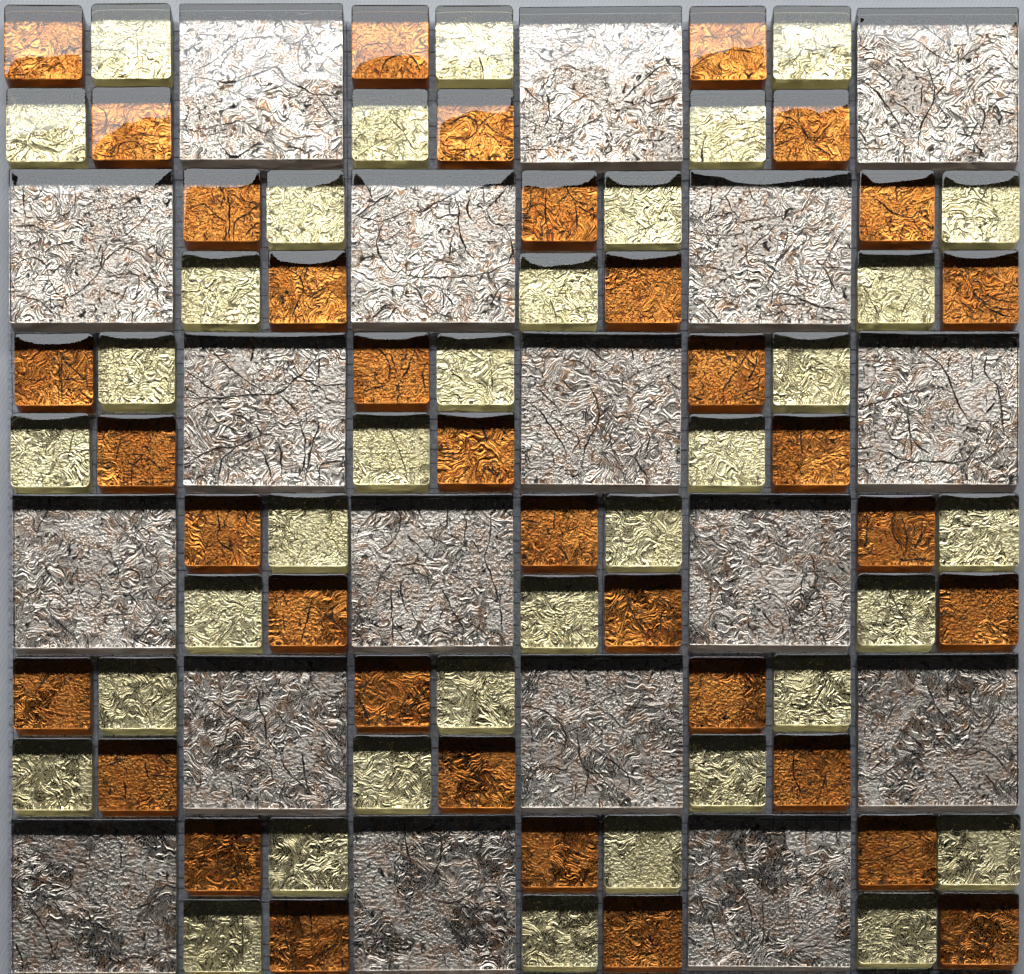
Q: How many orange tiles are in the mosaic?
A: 36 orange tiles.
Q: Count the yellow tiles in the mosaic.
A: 36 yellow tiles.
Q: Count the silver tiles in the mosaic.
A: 18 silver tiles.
